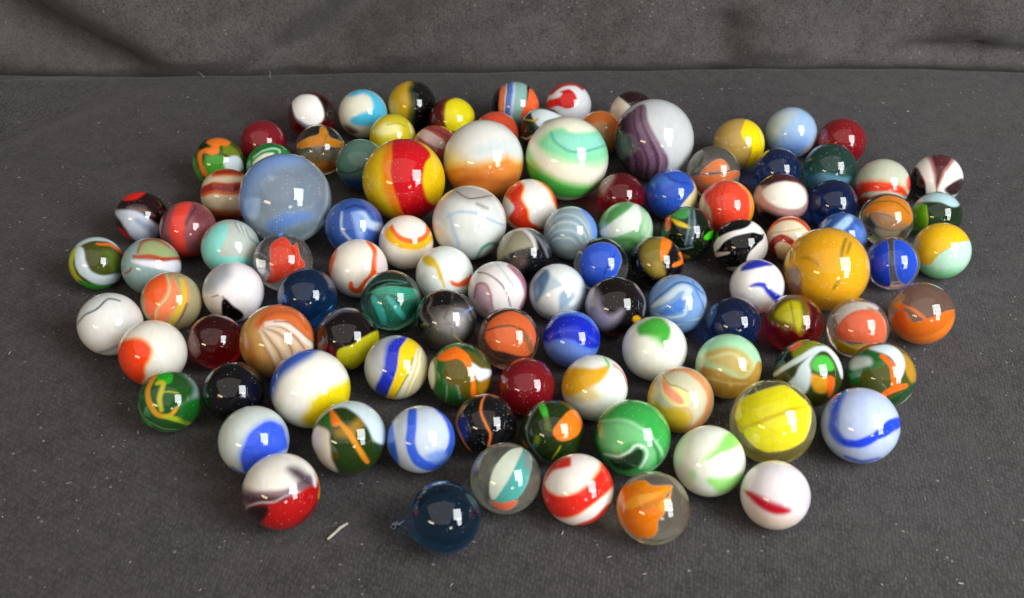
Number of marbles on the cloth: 110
